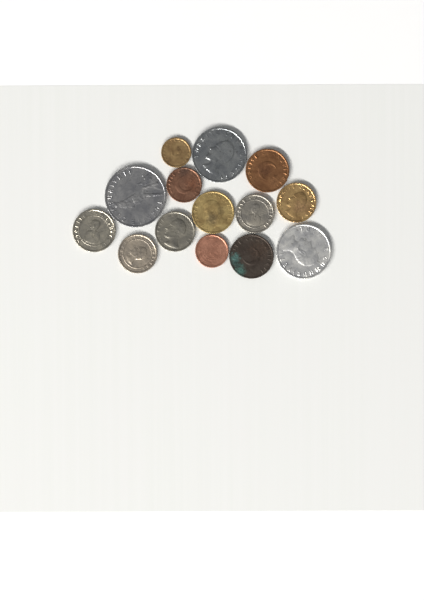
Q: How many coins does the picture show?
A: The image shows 14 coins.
